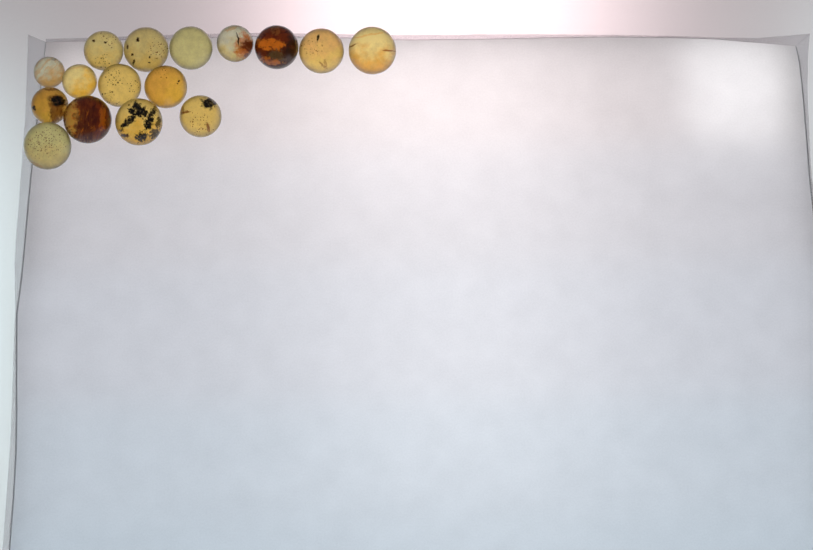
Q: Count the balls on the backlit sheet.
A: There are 16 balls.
